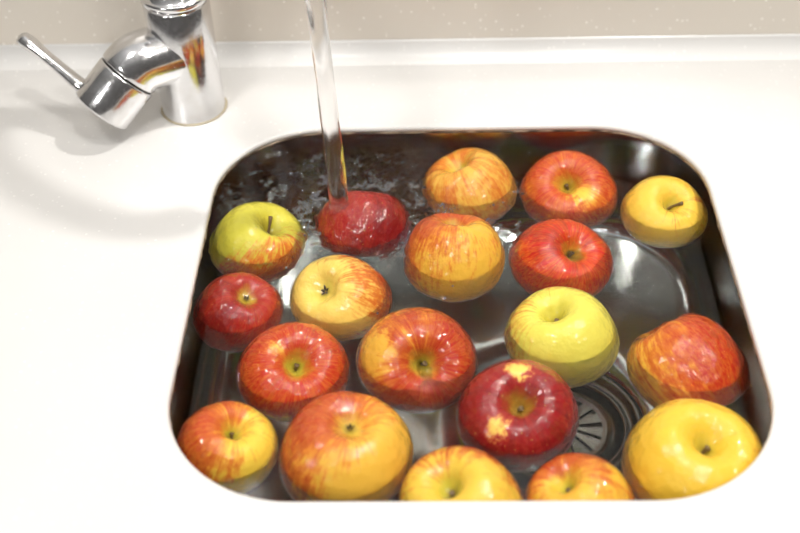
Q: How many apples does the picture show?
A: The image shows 19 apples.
